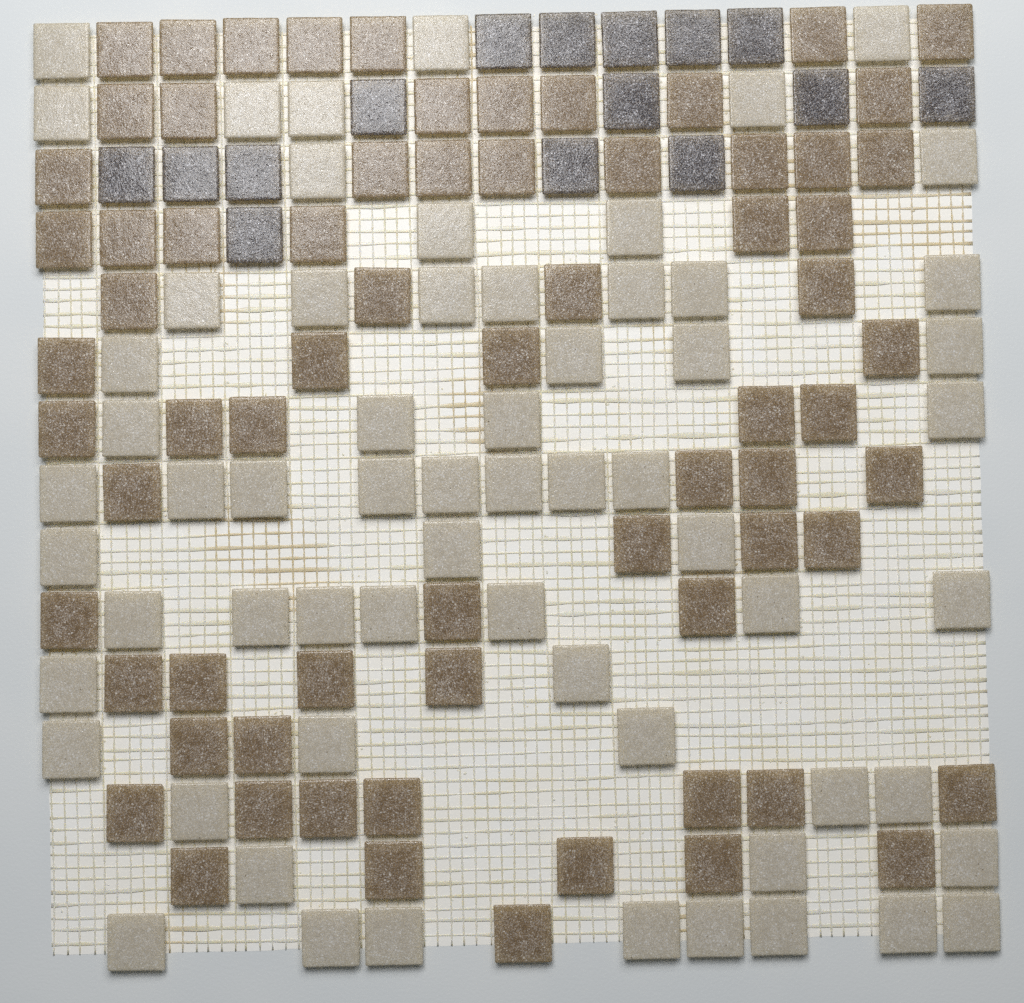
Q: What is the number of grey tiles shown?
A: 15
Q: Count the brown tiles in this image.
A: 70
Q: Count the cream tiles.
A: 63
